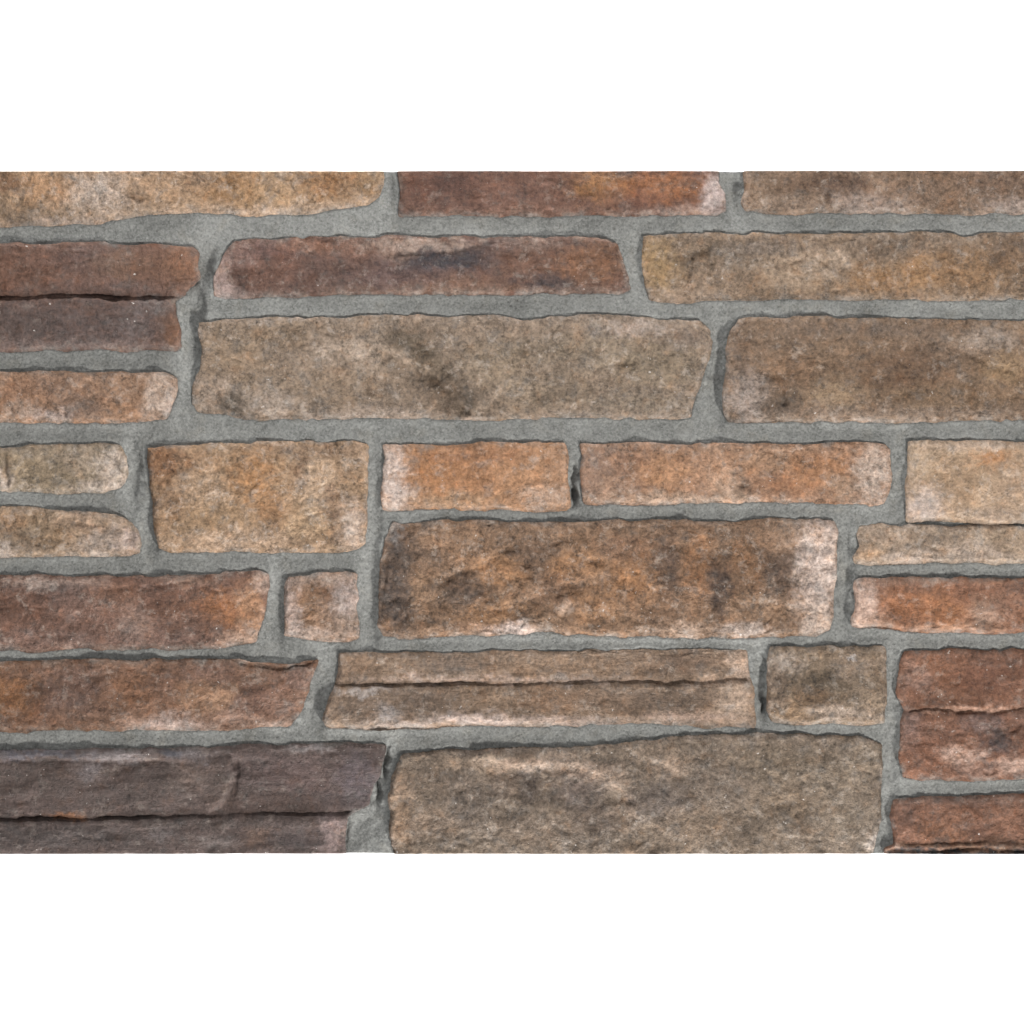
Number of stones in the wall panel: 27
